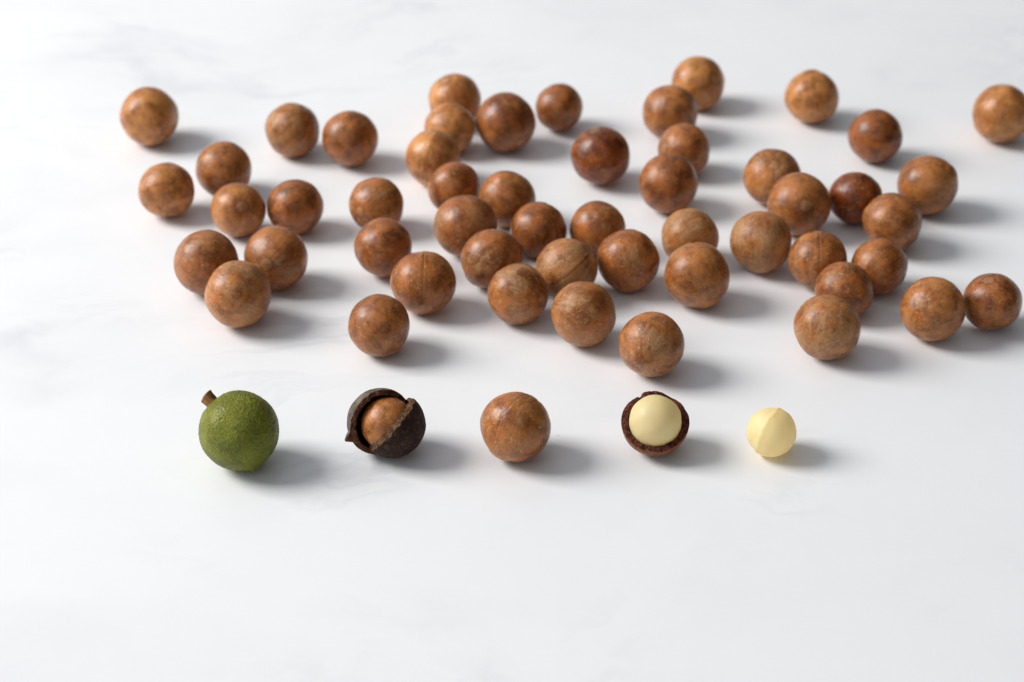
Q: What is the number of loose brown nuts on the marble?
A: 53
